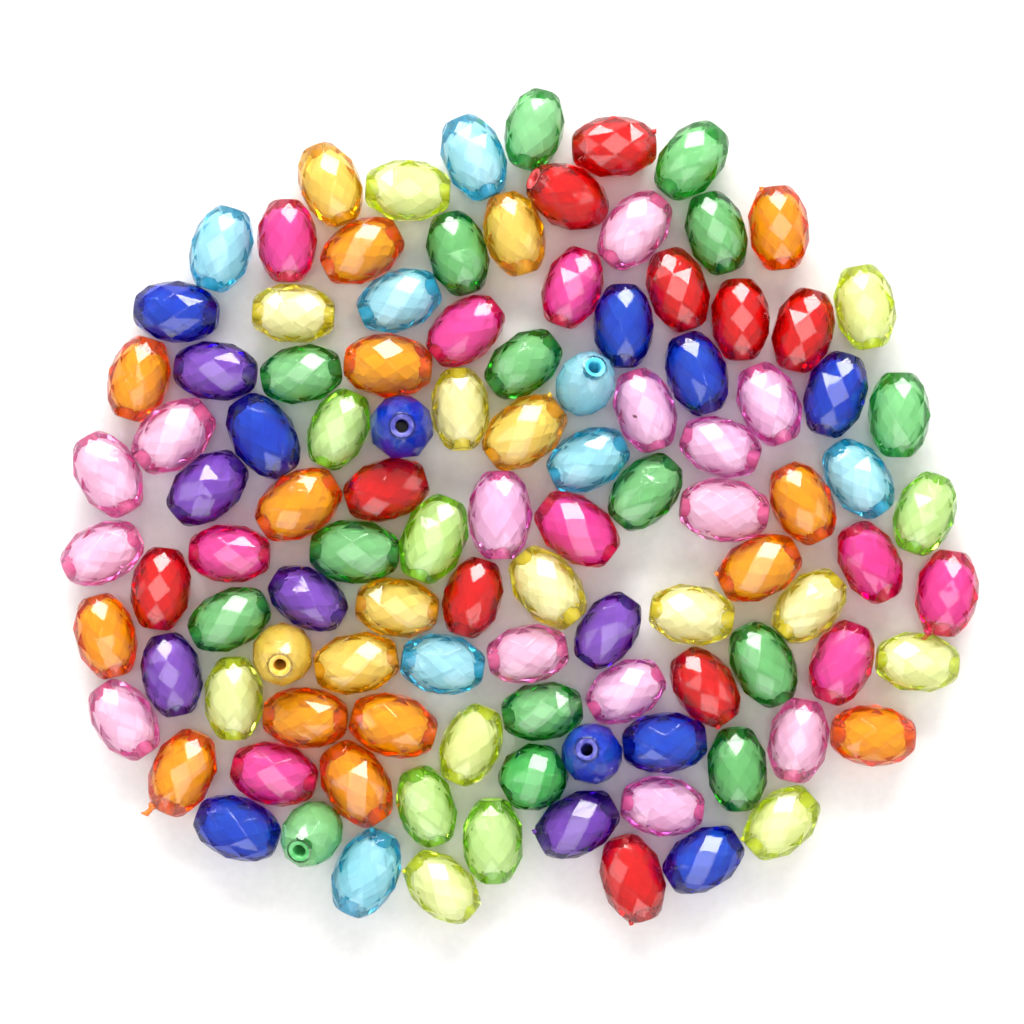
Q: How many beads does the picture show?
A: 108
